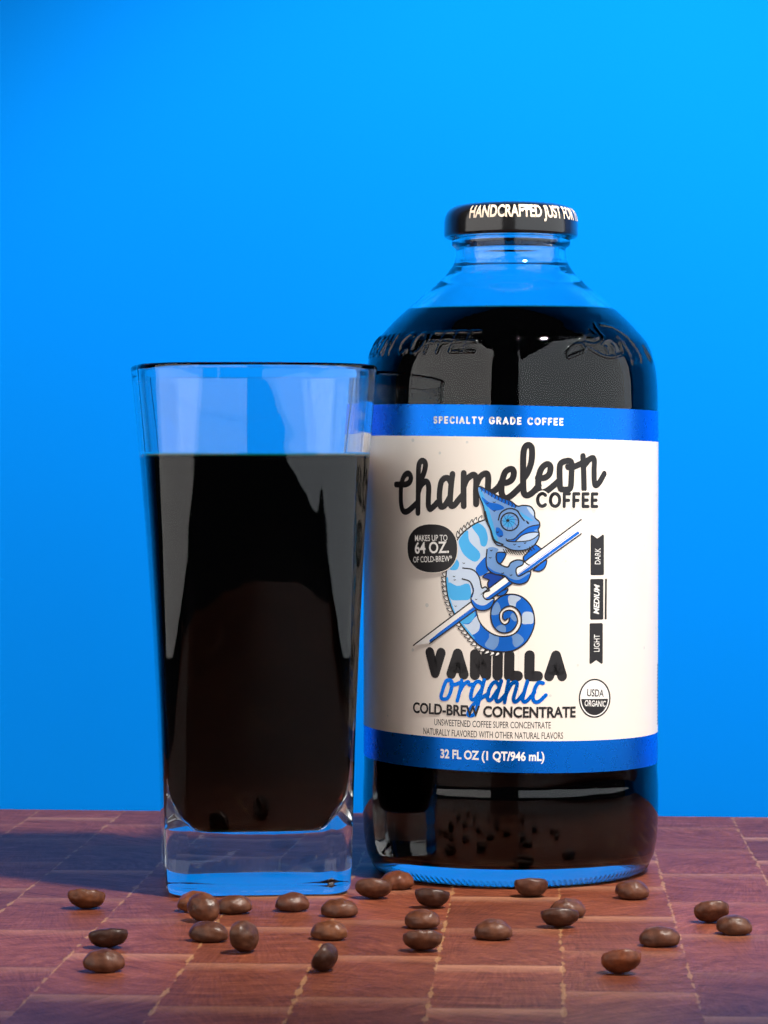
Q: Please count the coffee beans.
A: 26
